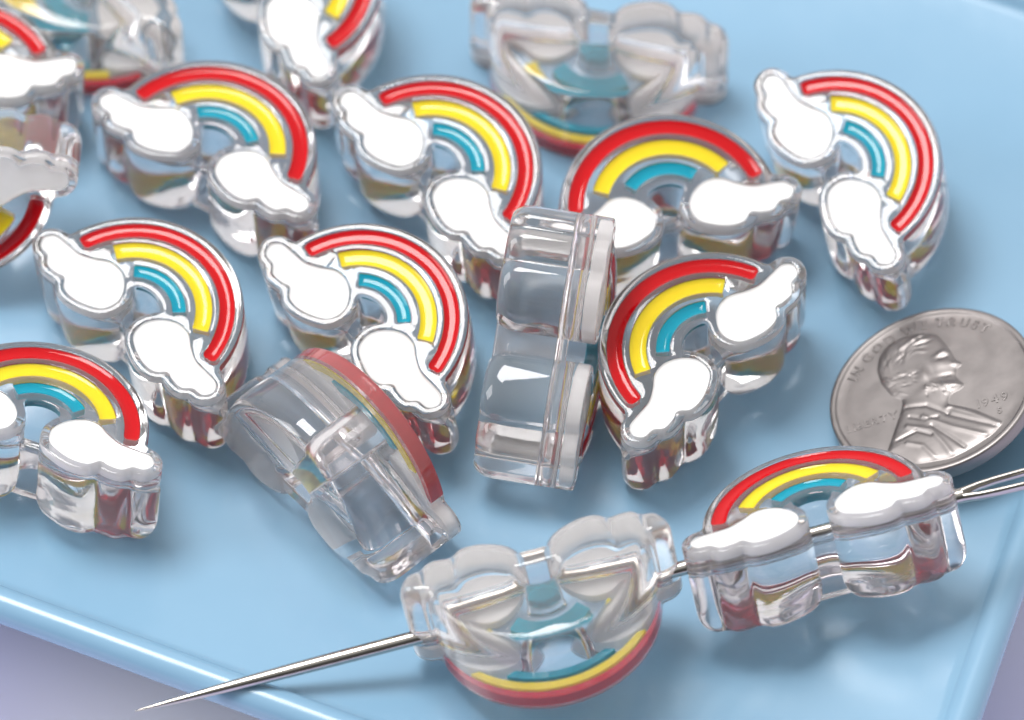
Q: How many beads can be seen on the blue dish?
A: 17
